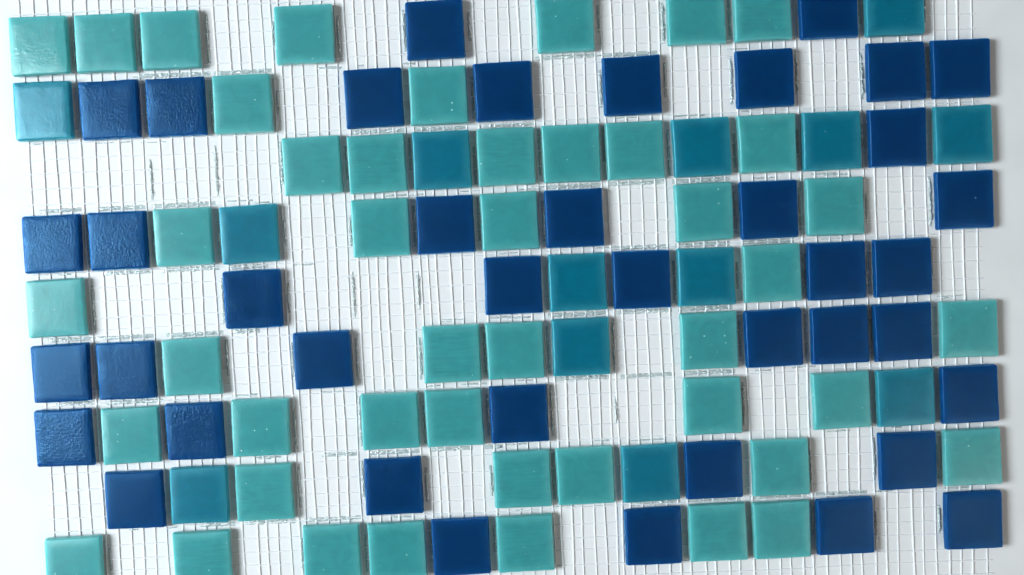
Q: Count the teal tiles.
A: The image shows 13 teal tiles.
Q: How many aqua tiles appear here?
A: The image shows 45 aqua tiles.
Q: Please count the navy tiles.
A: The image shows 40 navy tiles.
